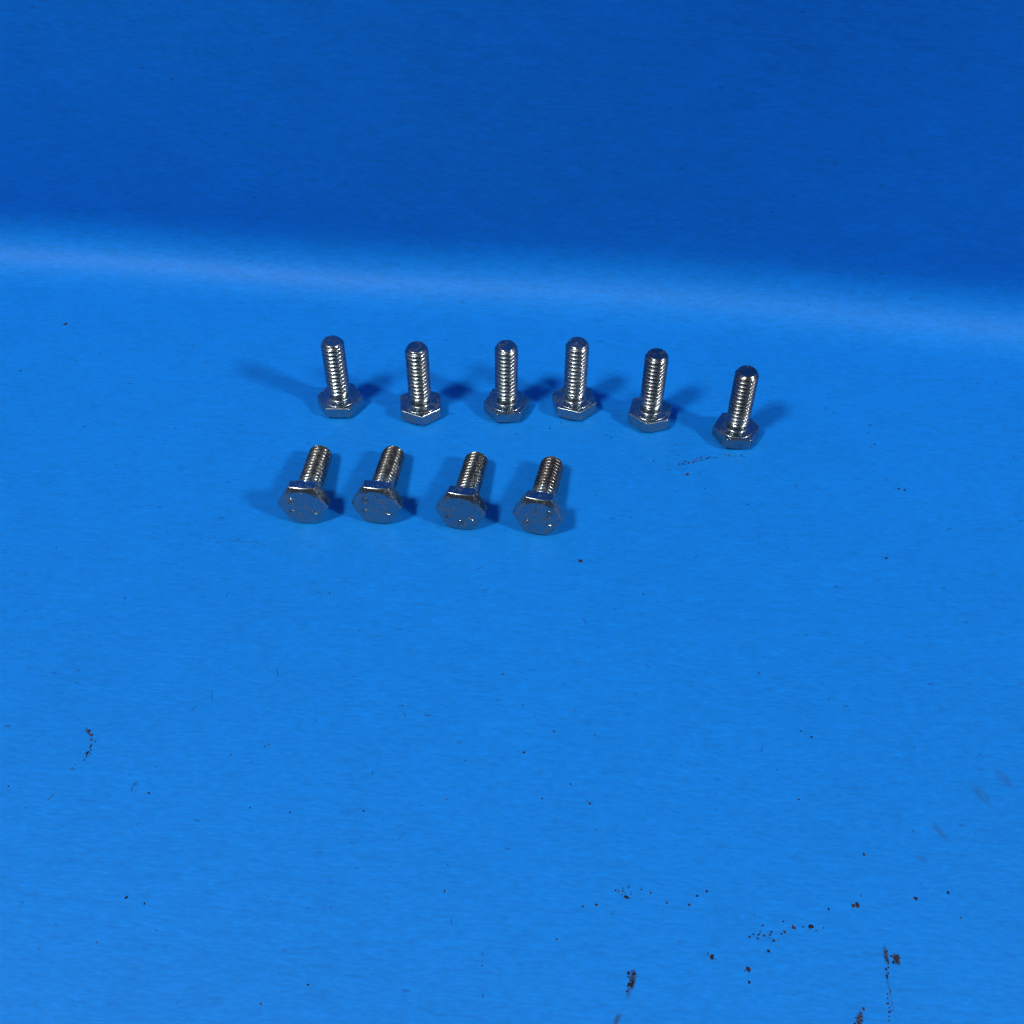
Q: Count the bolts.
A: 10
